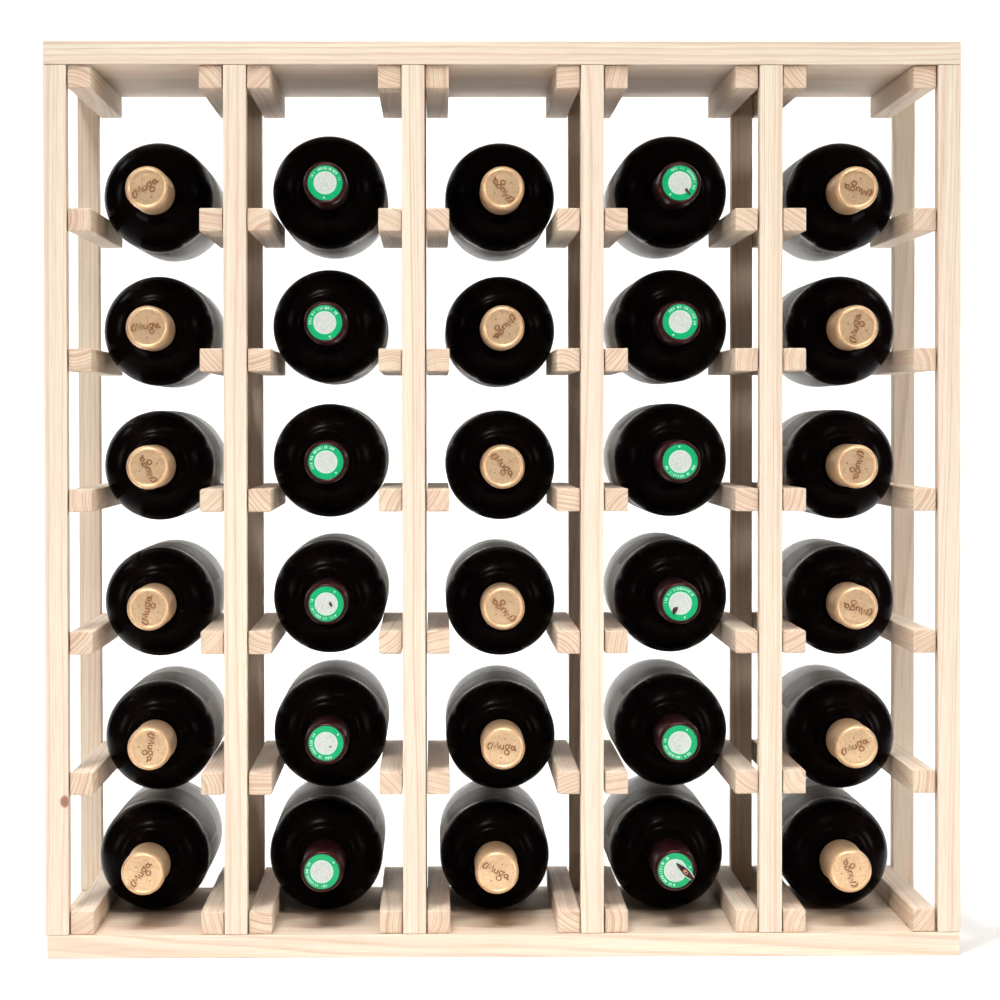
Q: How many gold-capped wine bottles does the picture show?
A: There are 18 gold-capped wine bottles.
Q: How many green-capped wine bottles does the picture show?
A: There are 12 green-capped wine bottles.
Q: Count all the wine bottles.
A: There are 30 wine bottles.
